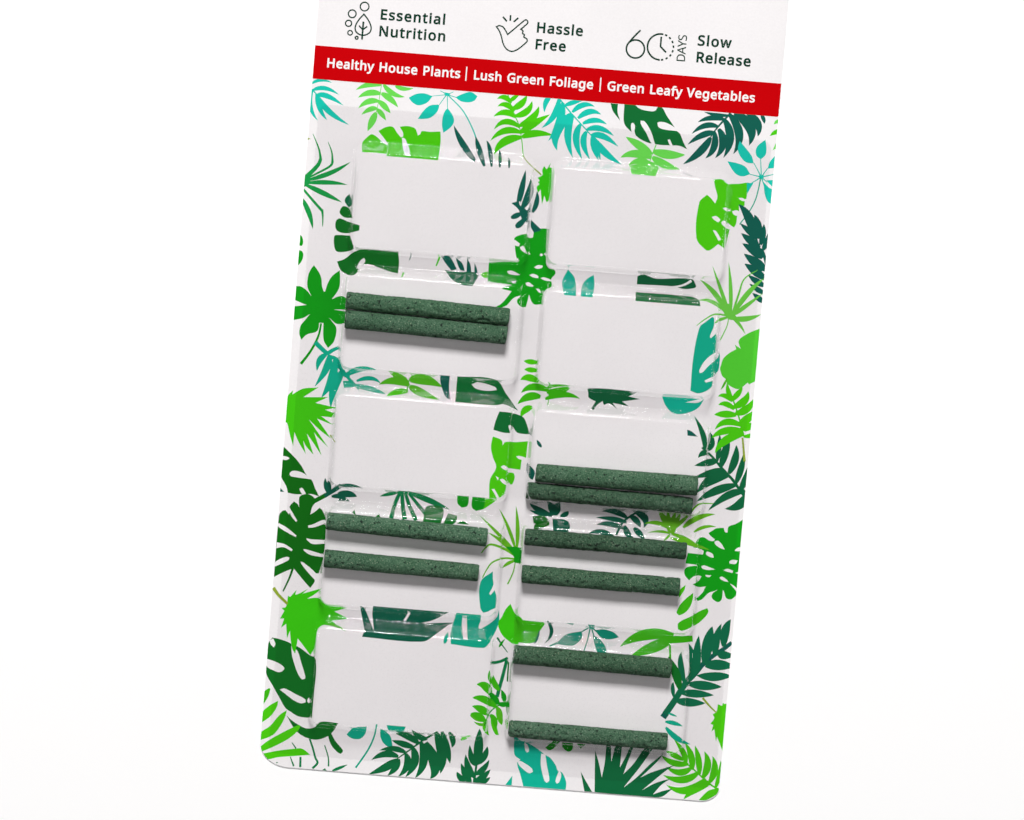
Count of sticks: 10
